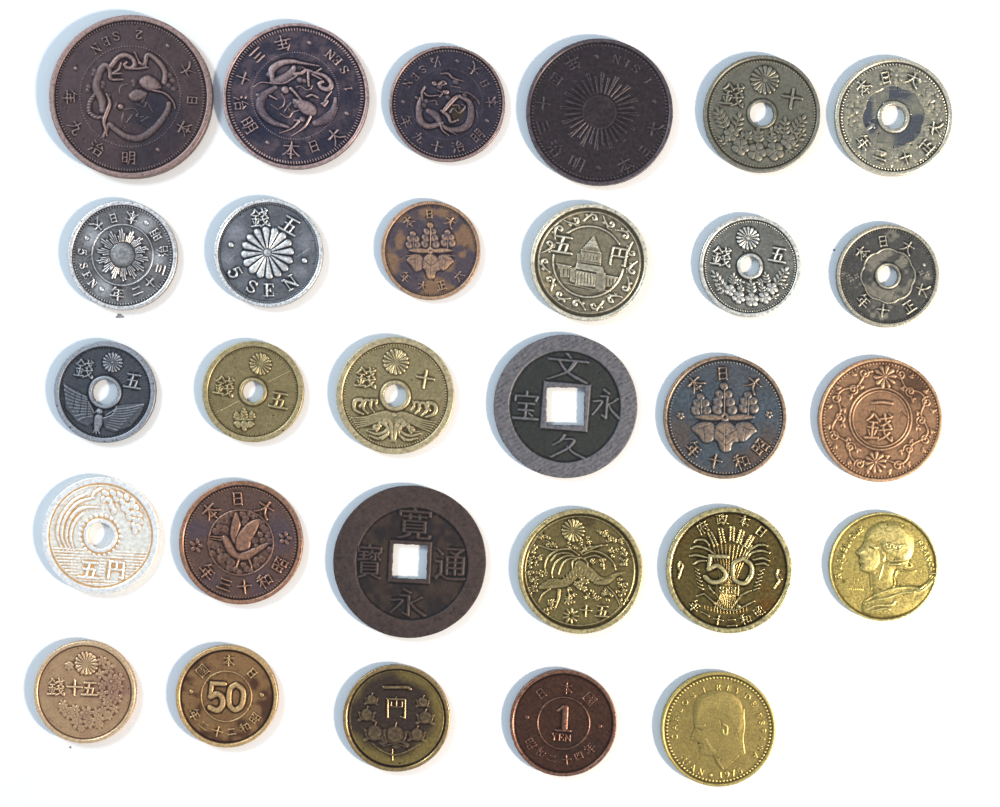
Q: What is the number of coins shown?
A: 29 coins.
